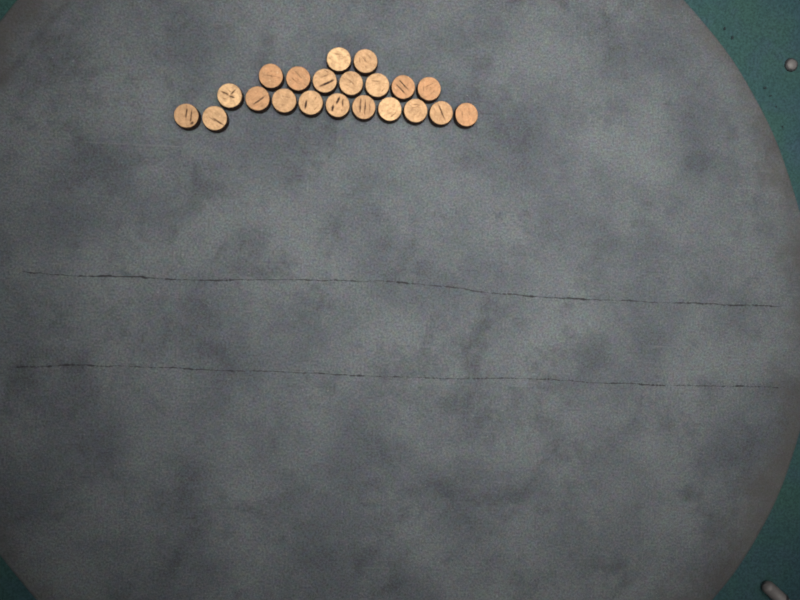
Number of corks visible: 21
